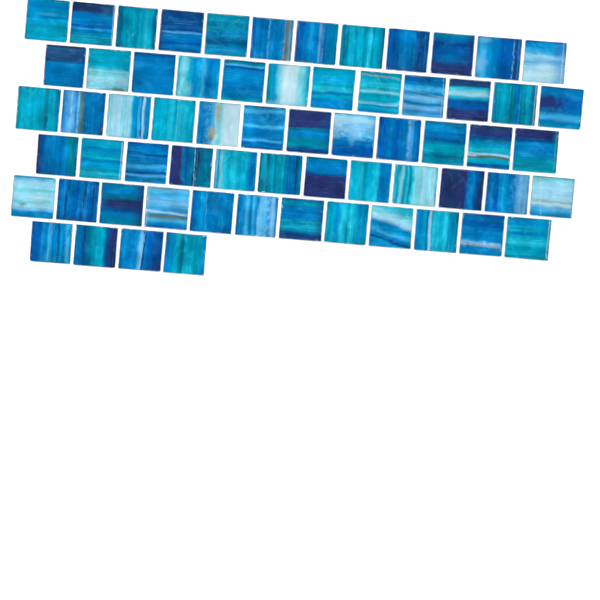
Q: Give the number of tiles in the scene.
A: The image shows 64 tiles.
